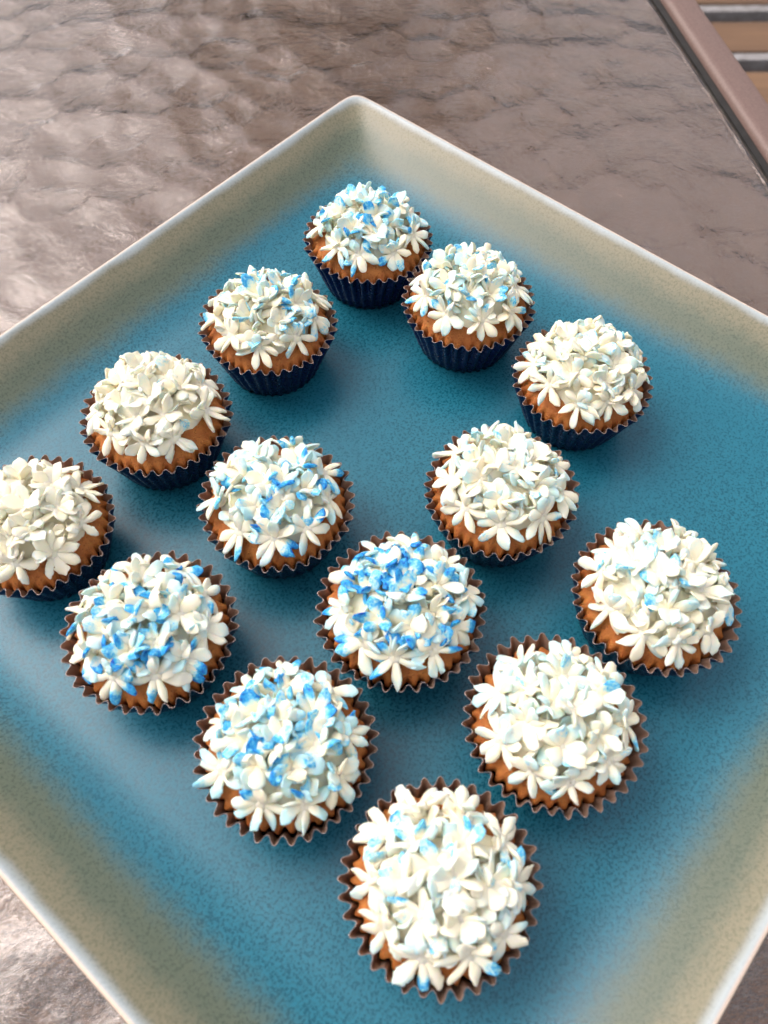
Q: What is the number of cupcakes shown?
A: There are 14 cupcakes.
